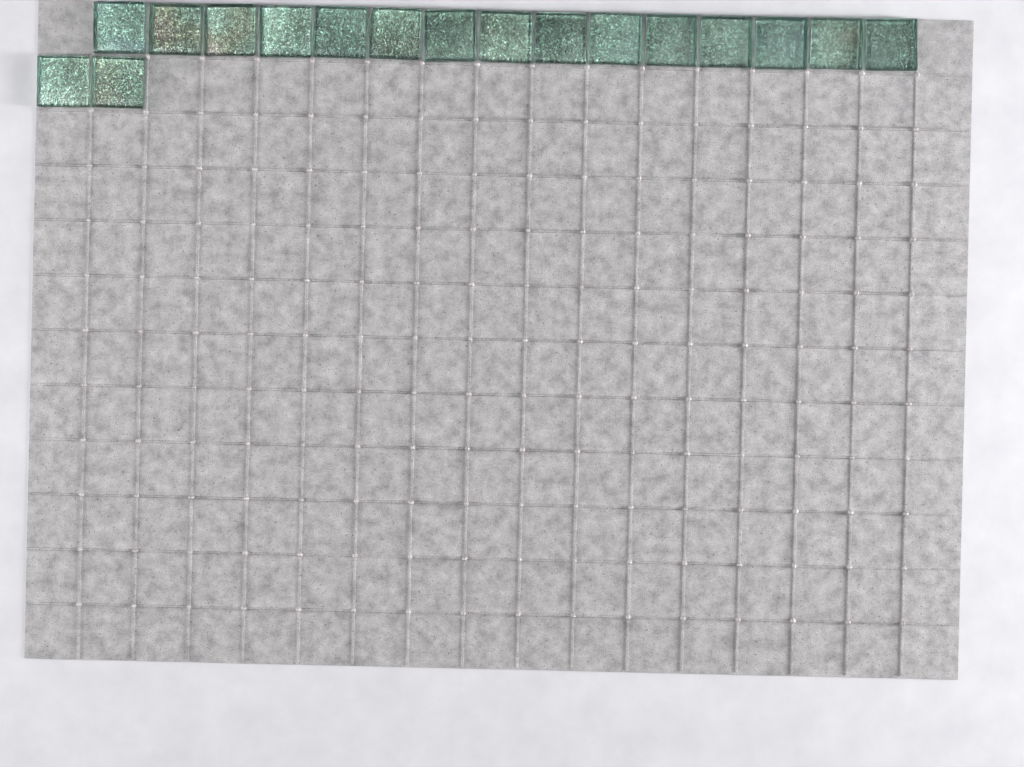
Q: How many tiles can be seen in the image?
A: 17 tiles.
